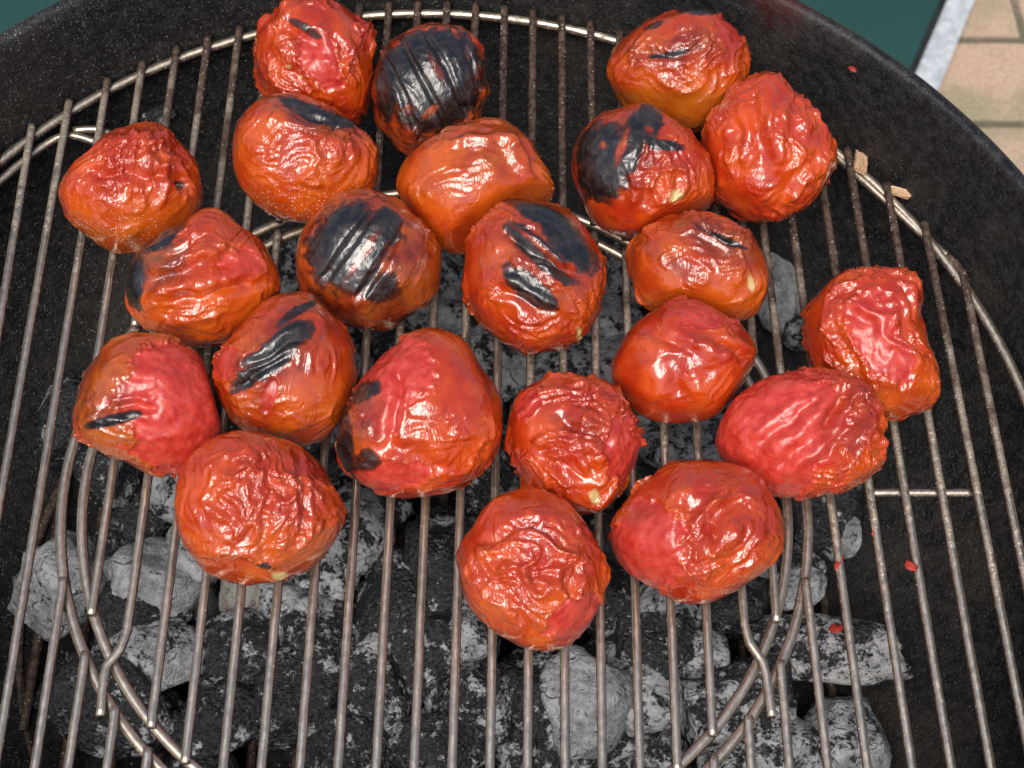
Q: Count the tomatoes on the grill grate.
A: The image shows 22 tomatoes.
